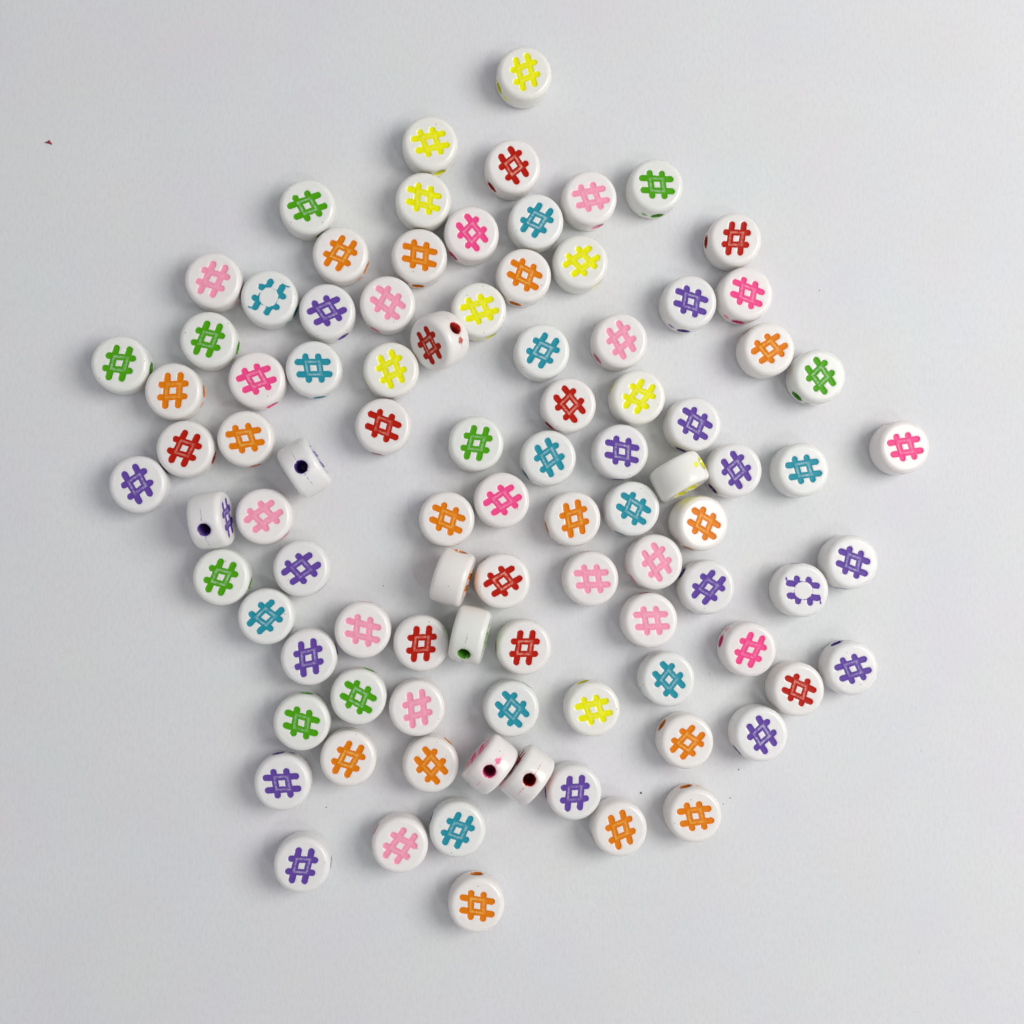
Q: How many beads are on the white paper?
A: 93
